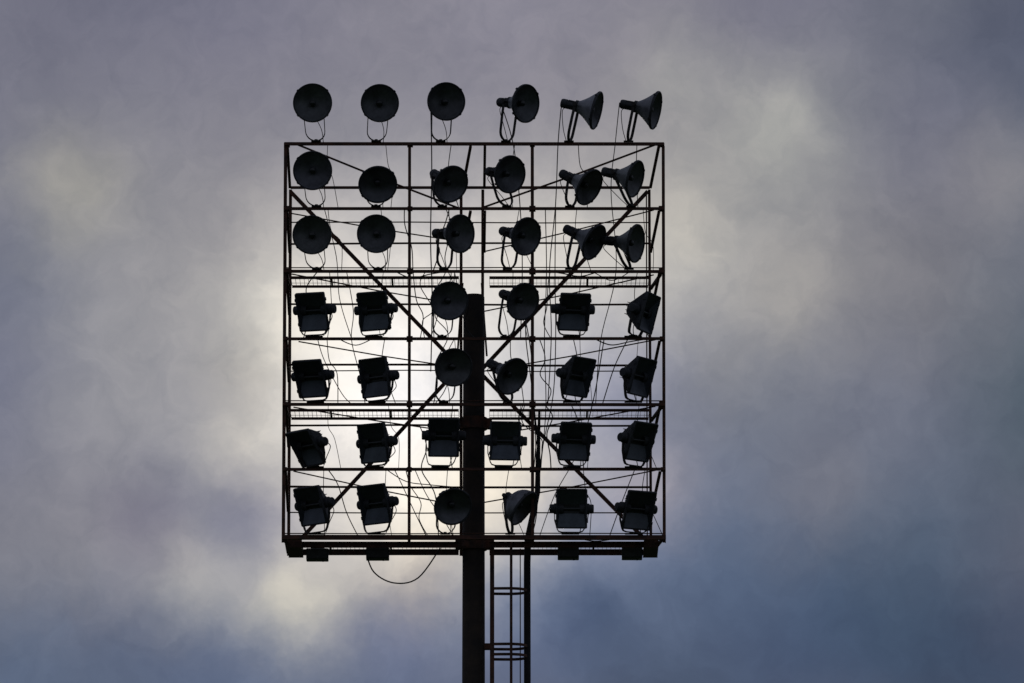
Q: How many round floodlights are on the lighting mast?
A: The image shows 24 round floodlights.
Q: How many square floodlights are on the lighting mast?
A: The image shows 18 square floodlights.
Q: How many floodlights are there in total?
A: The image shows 42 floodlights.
